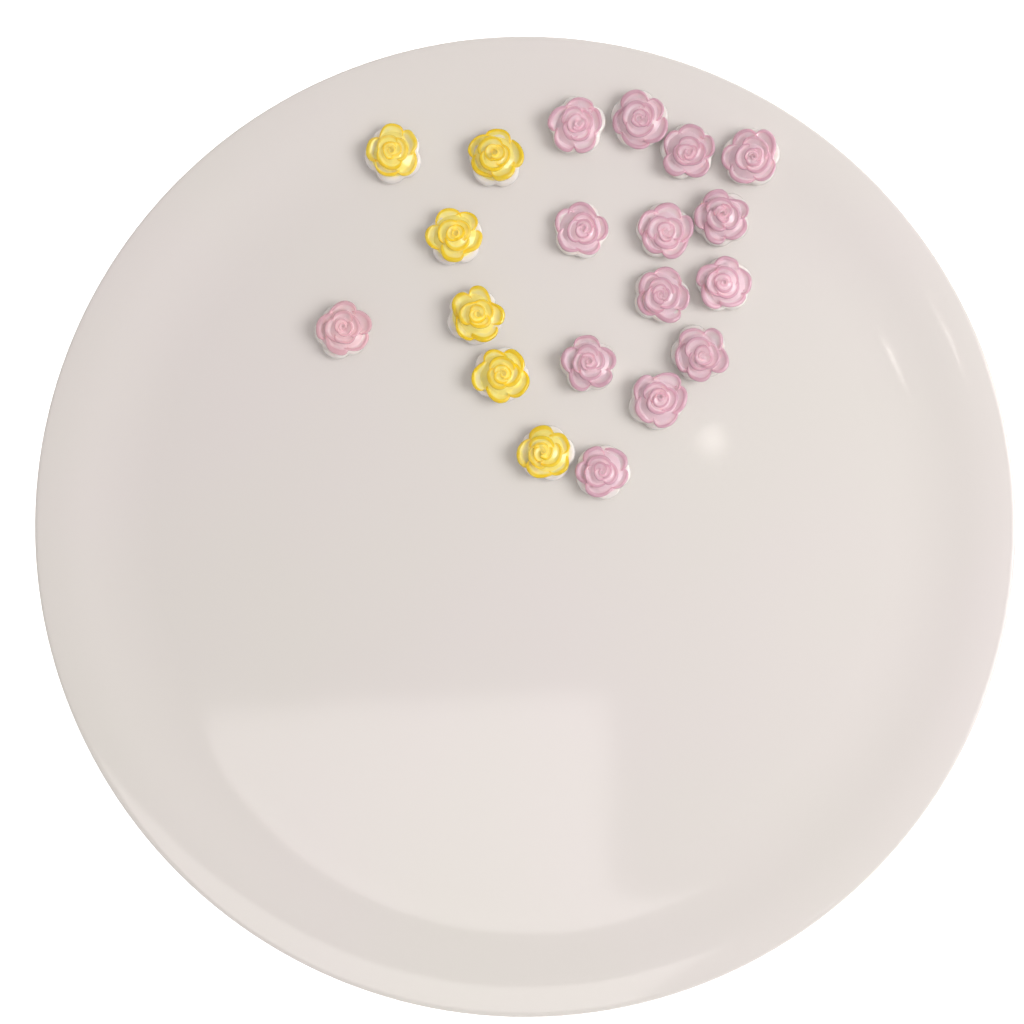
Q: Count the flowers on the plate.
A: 20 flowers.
